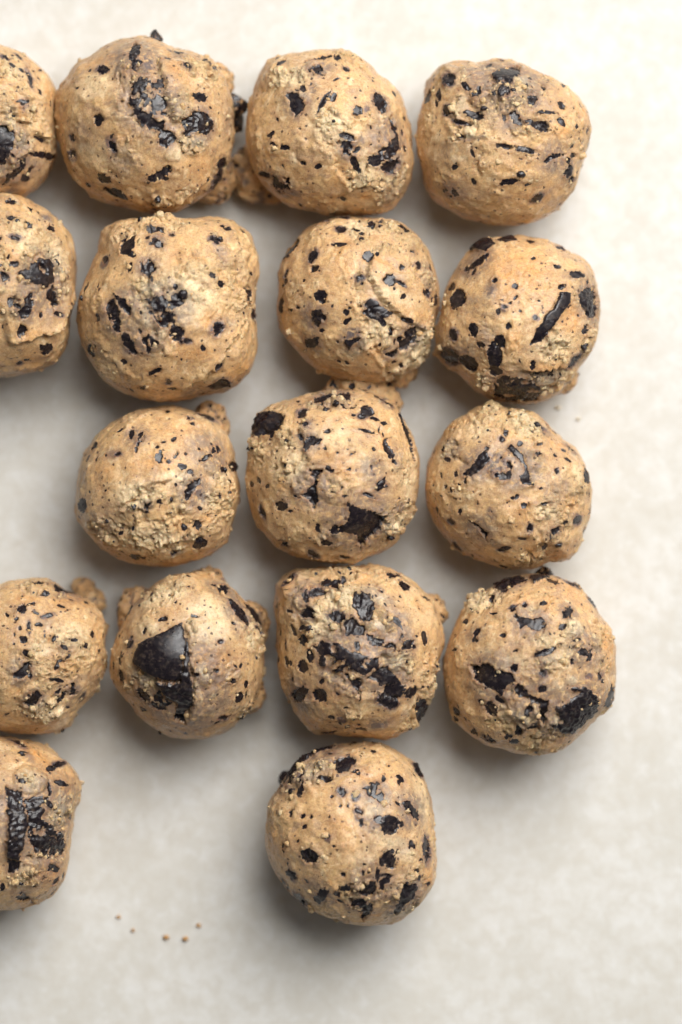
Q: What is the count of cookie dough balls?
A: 17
